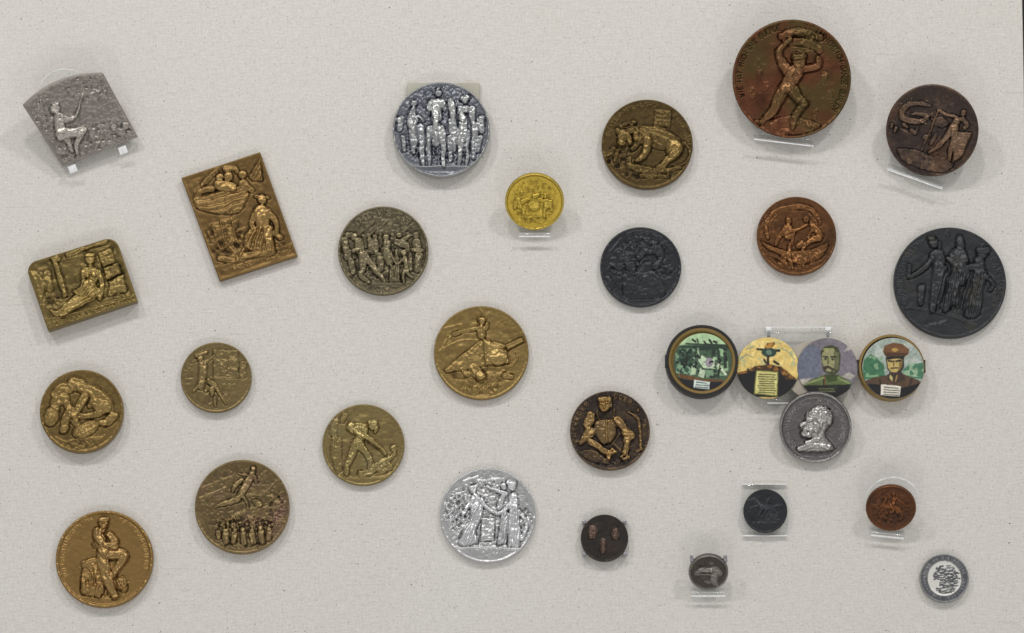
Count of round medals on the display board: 23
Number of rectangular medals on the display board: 3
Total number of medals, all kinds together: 26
